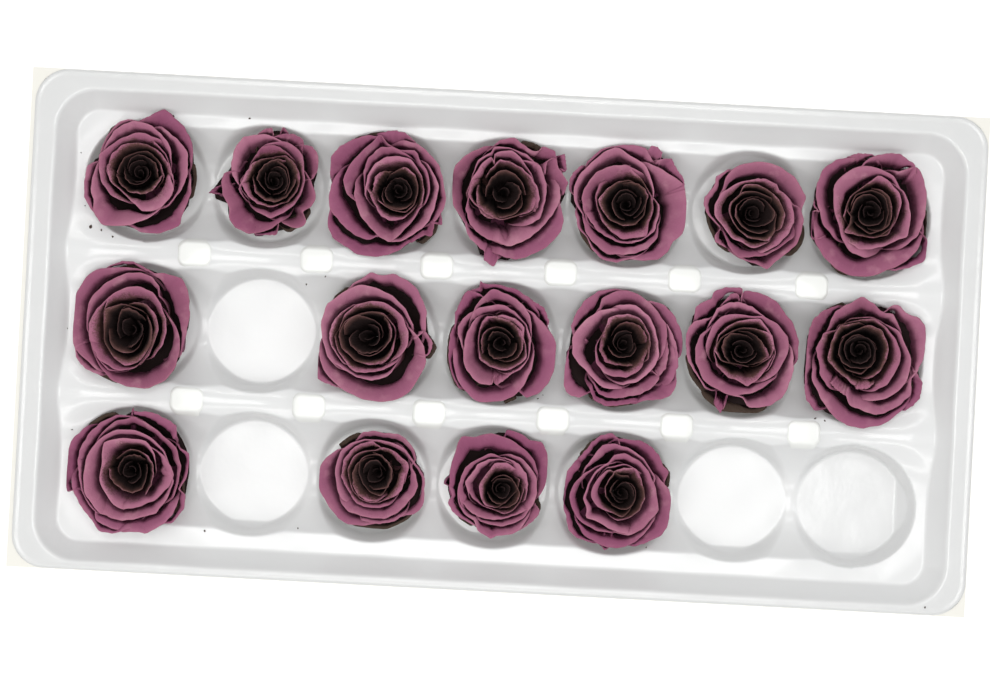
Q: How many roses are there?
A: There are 17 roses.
